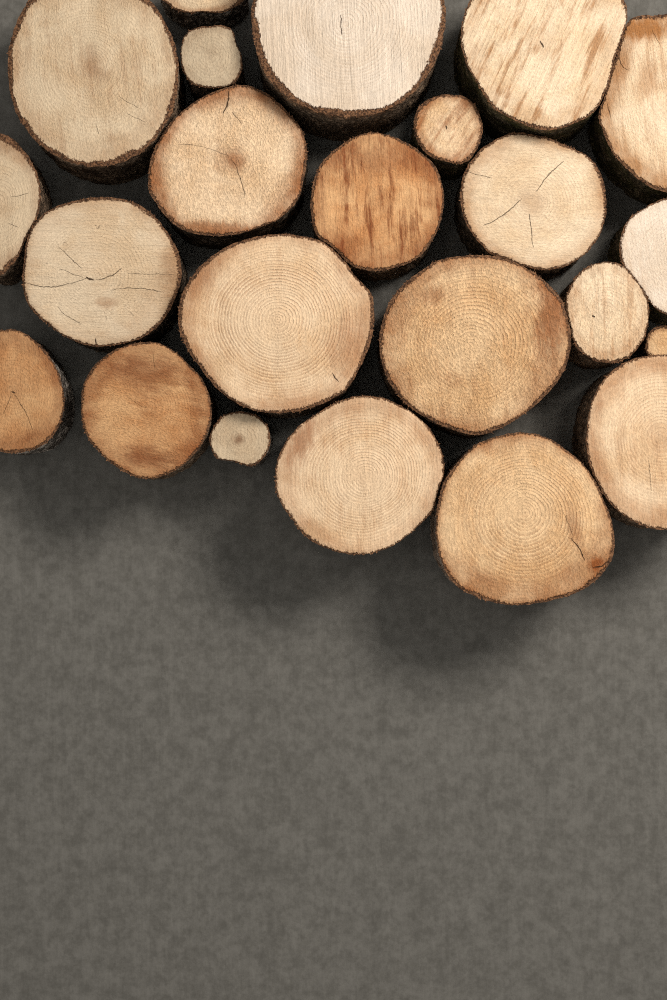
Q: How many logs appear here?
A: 23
